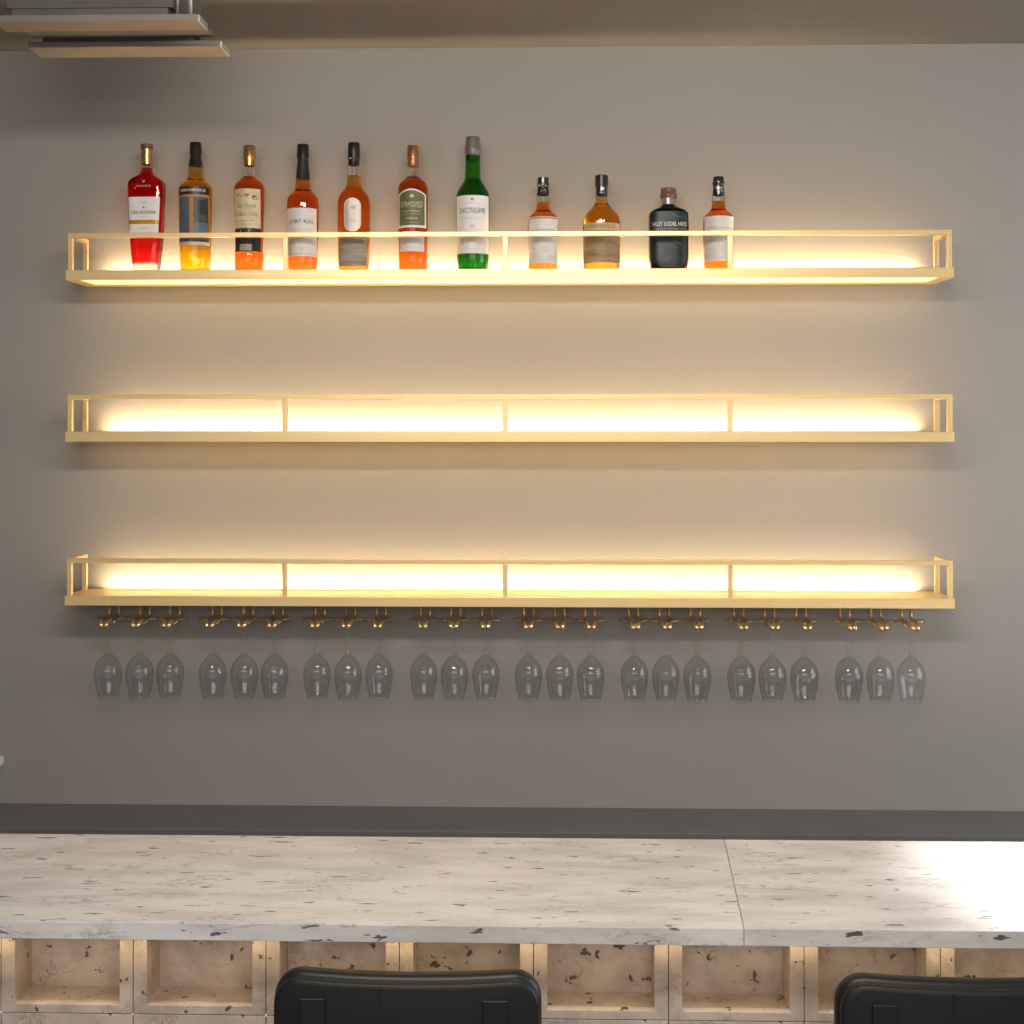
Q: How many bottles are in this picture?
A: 11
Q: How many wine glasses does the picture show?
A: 24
